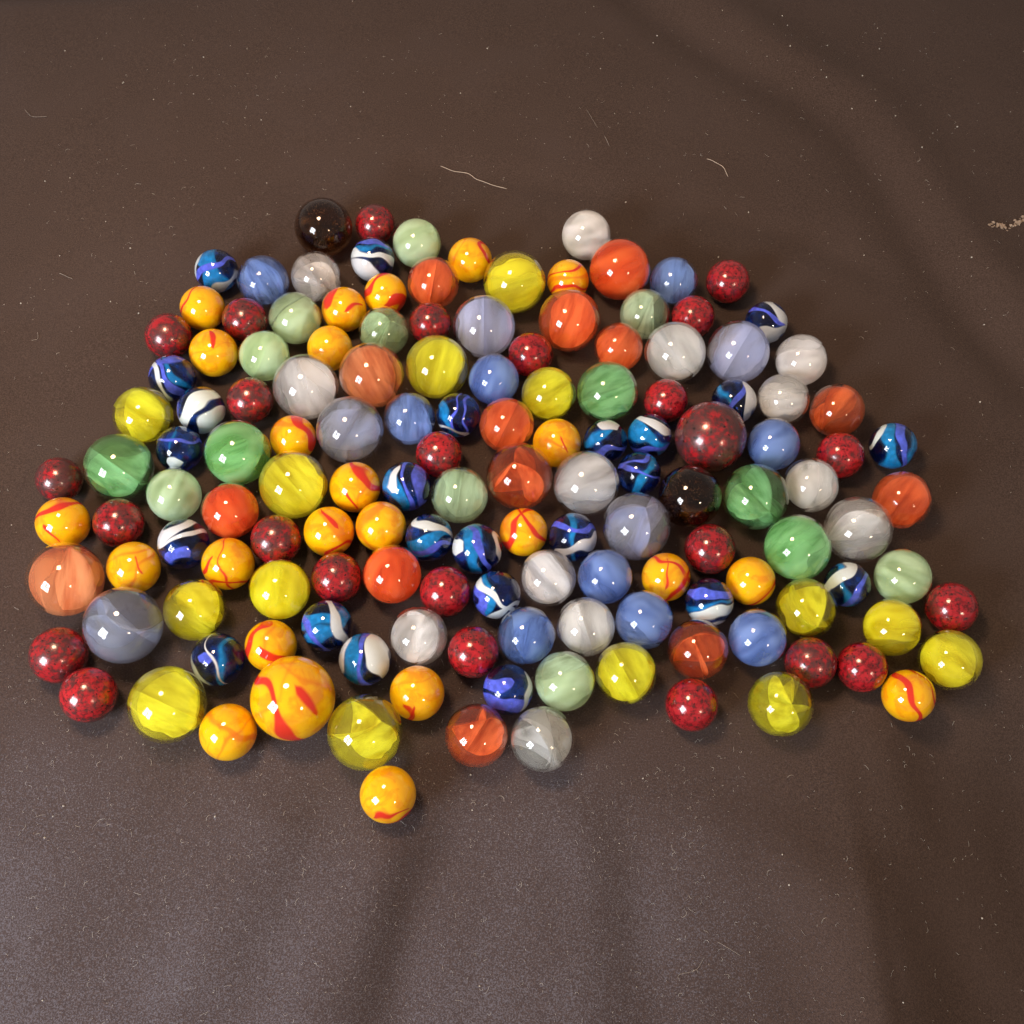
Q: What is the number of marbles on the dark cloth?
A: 144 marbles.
